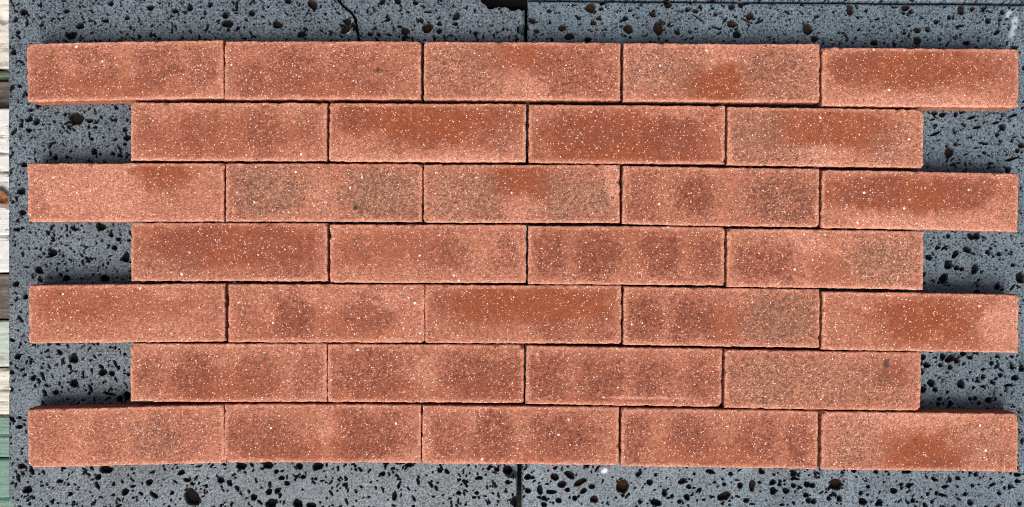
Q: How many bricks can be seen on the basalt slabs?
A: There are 32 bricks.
